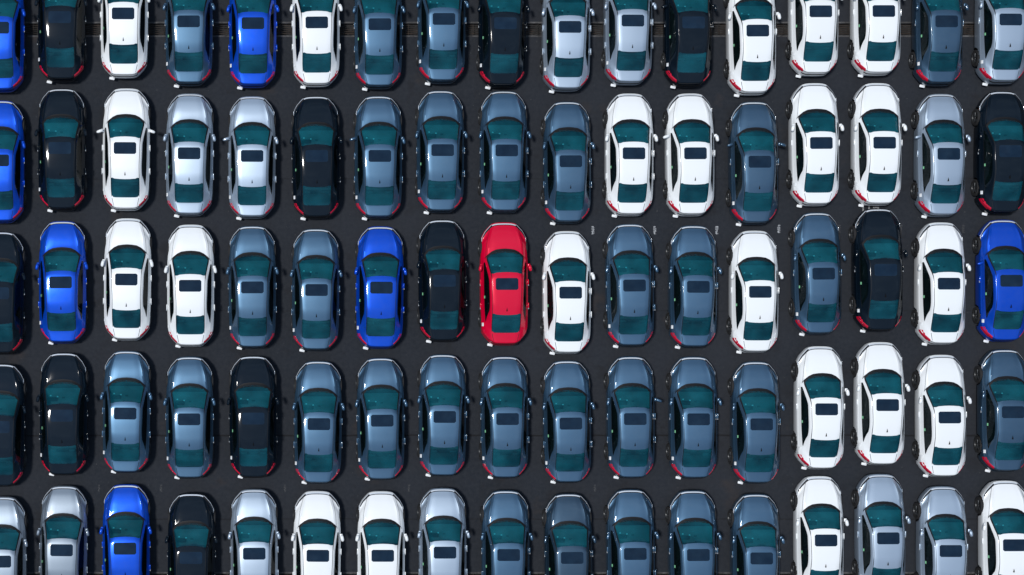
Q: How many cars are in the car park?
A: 85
